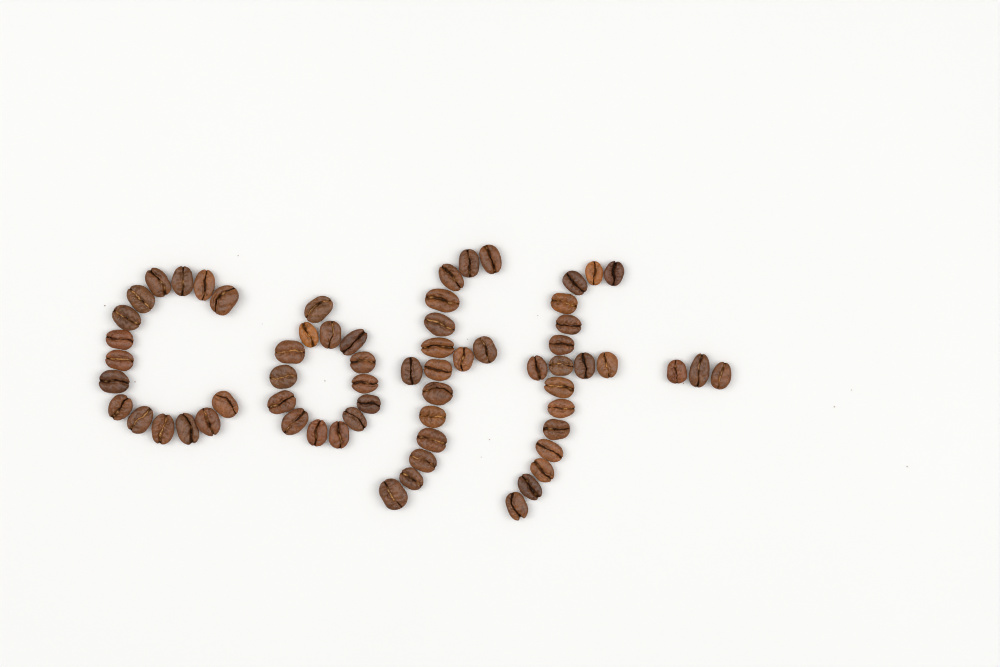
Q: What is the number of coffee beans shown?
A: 65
